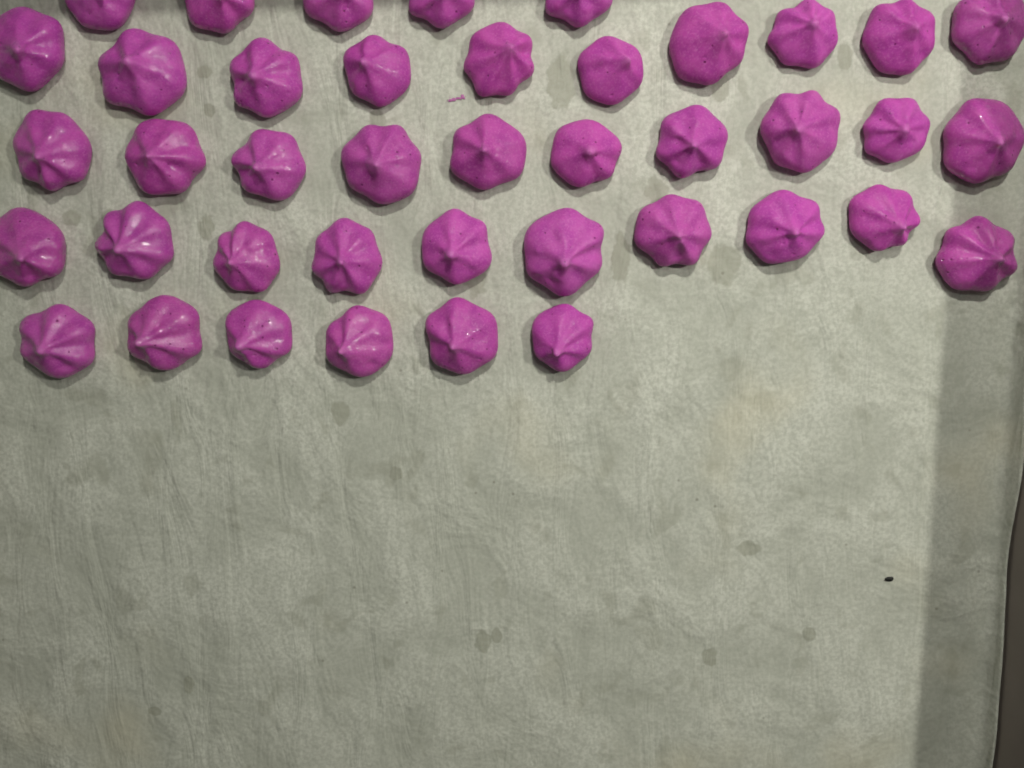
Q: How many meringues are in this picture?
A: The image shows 41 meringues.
